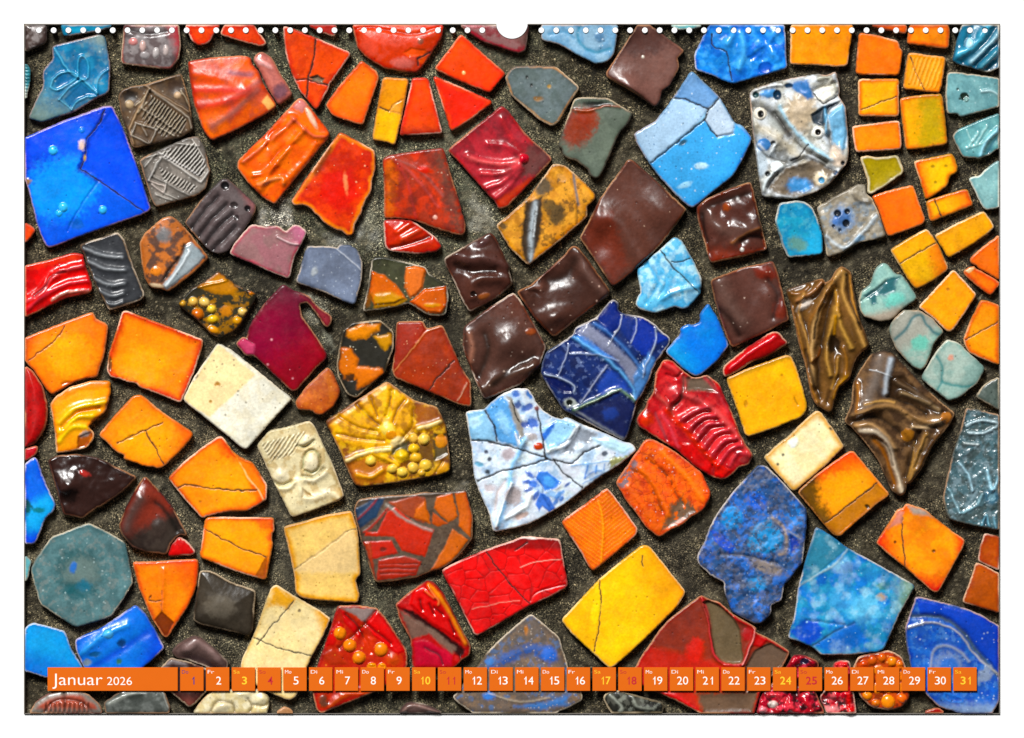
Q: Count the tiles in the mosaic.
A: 144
